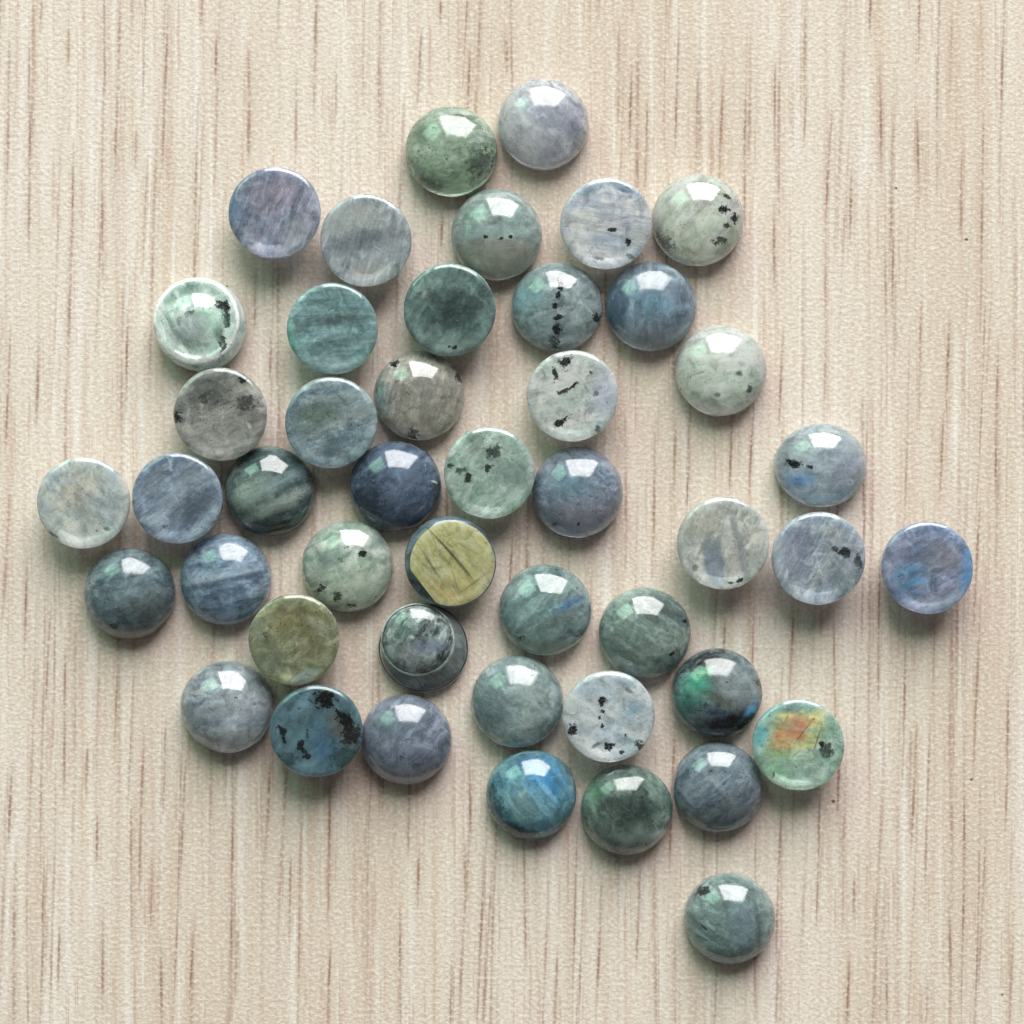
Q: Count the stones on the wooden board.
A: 46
